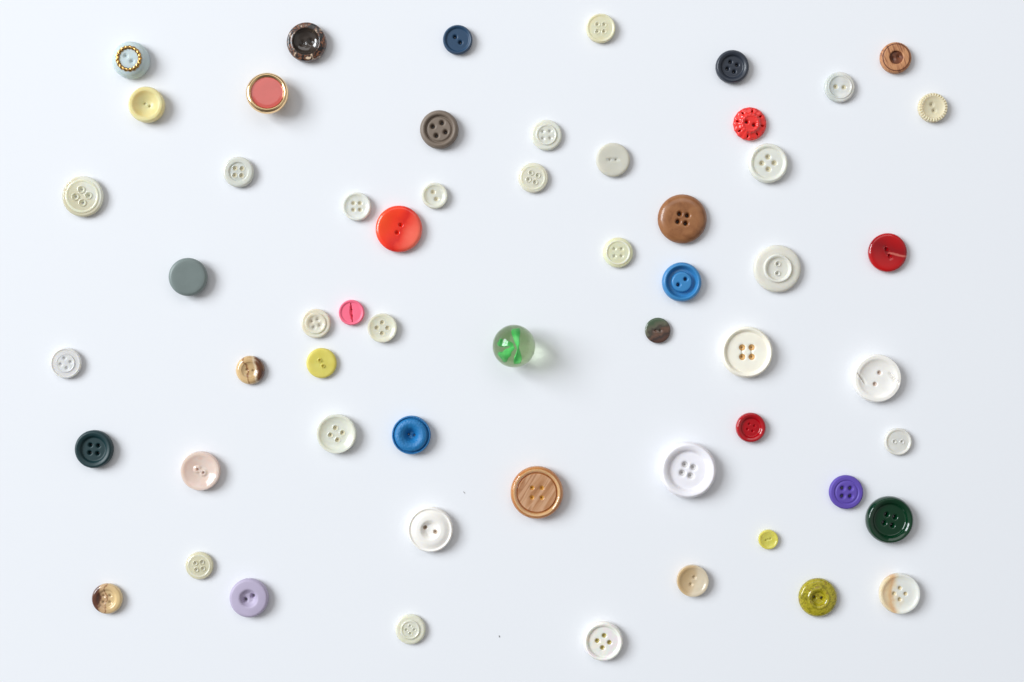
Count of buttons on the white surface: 56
